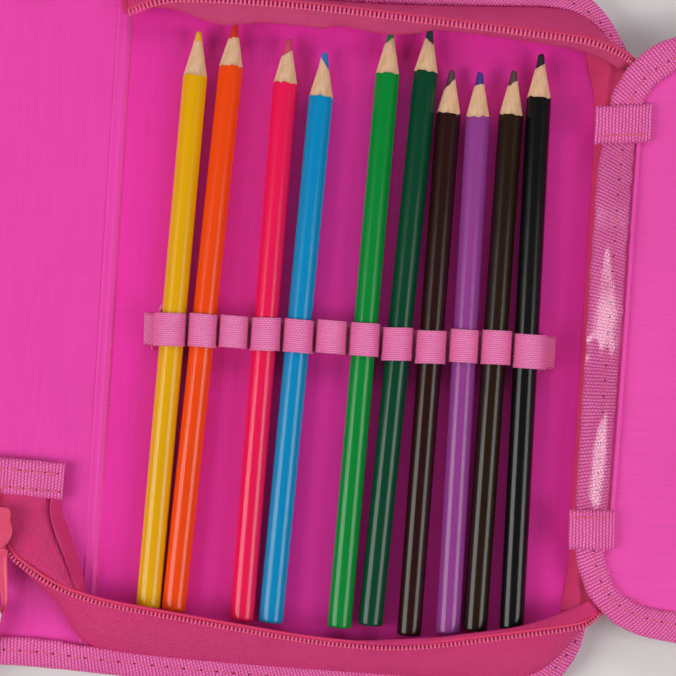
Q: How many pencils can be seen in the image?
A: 10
